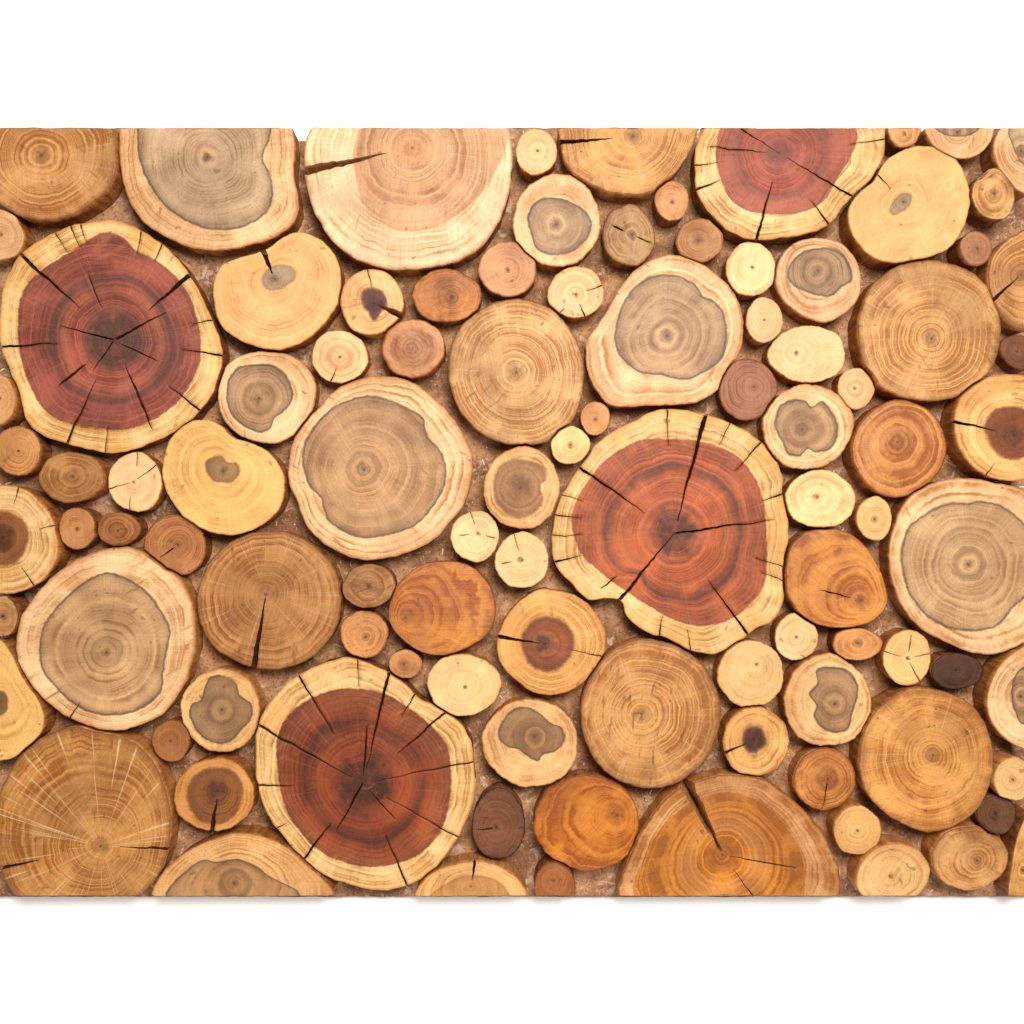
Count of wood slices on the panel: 99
